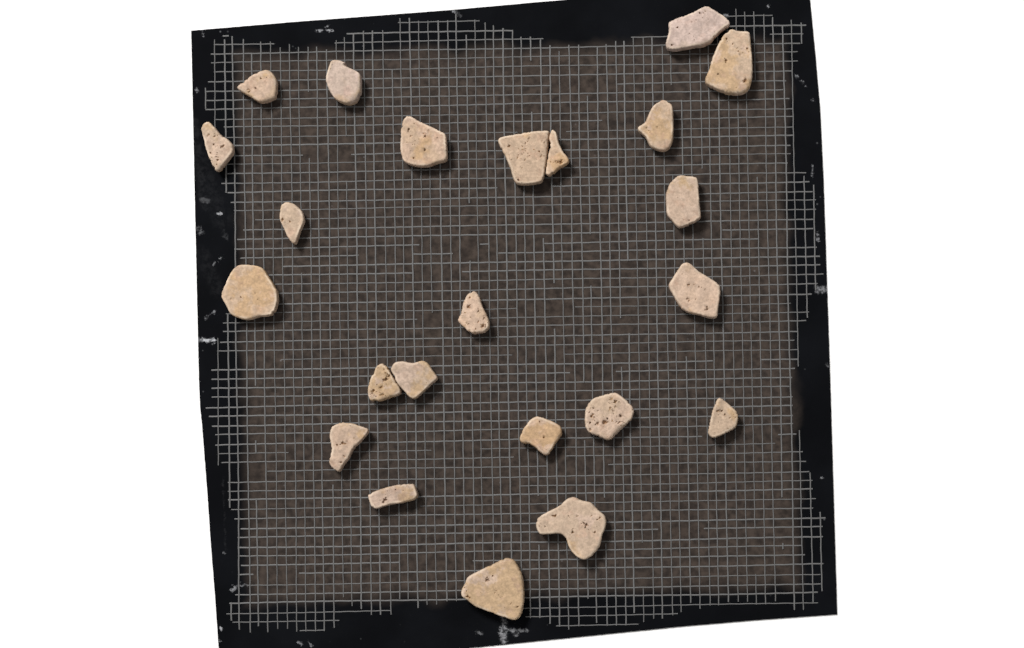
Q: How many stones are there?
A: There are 23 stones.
